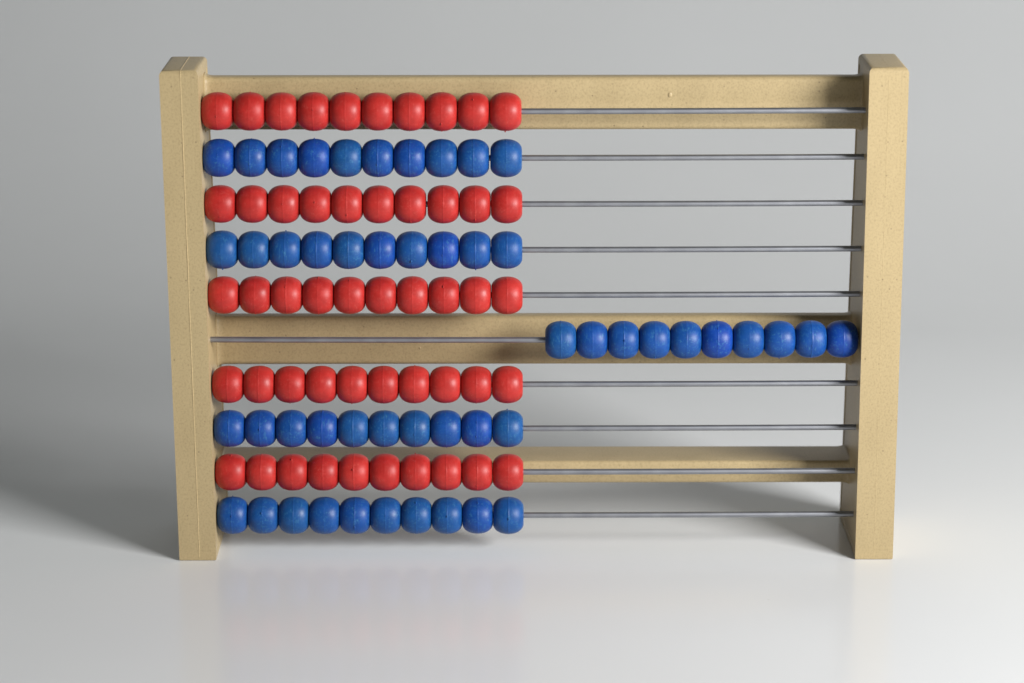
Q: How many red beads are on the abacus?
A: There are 50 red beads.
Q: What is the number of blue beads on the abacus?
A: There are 50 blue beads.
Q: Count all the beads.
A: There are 100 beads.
